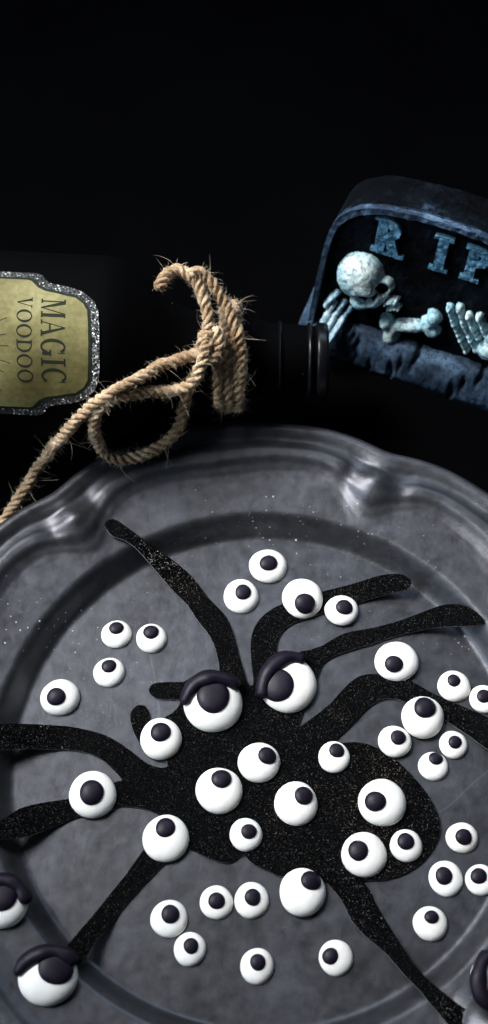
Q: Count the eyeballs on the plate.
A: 42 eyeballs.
